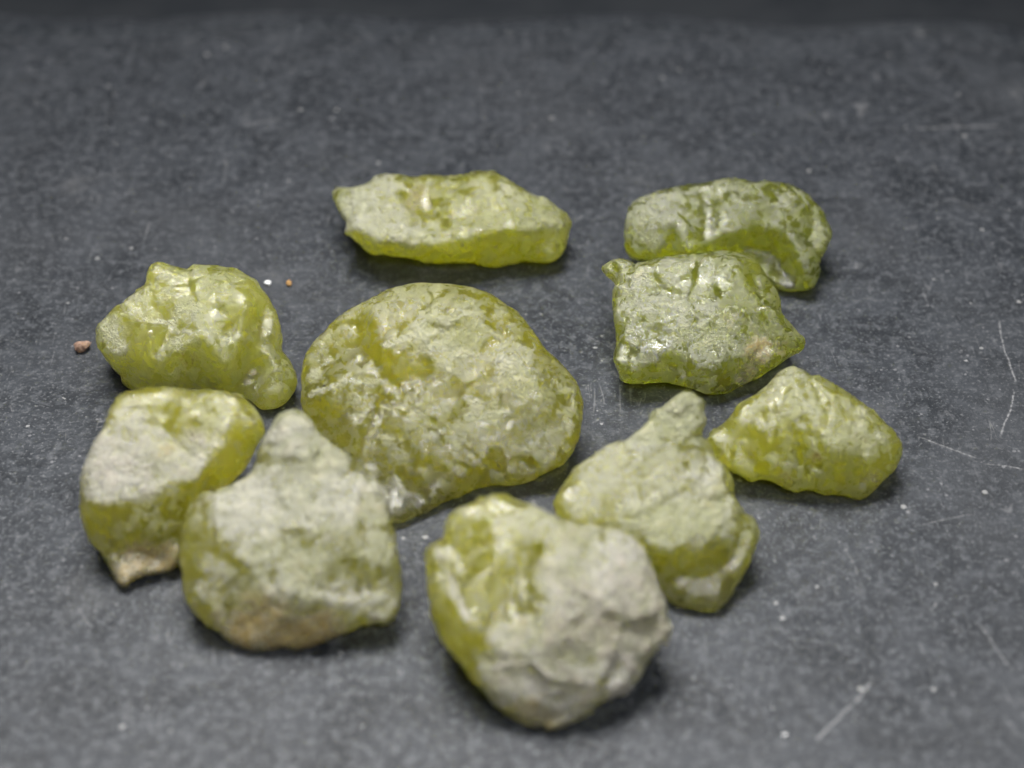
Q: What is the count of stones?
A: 10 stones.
